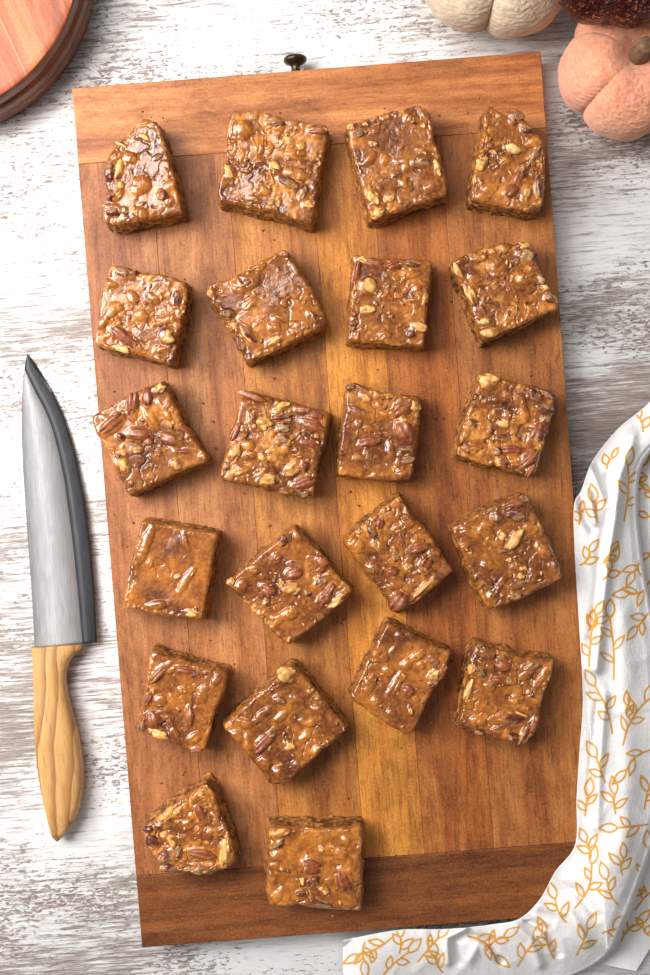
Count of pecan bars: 22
